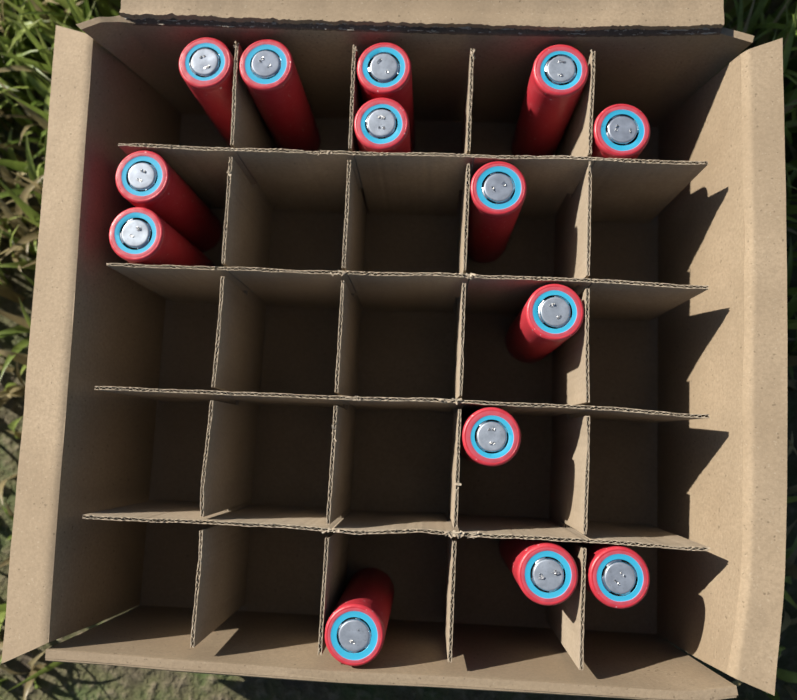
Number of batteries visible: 14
